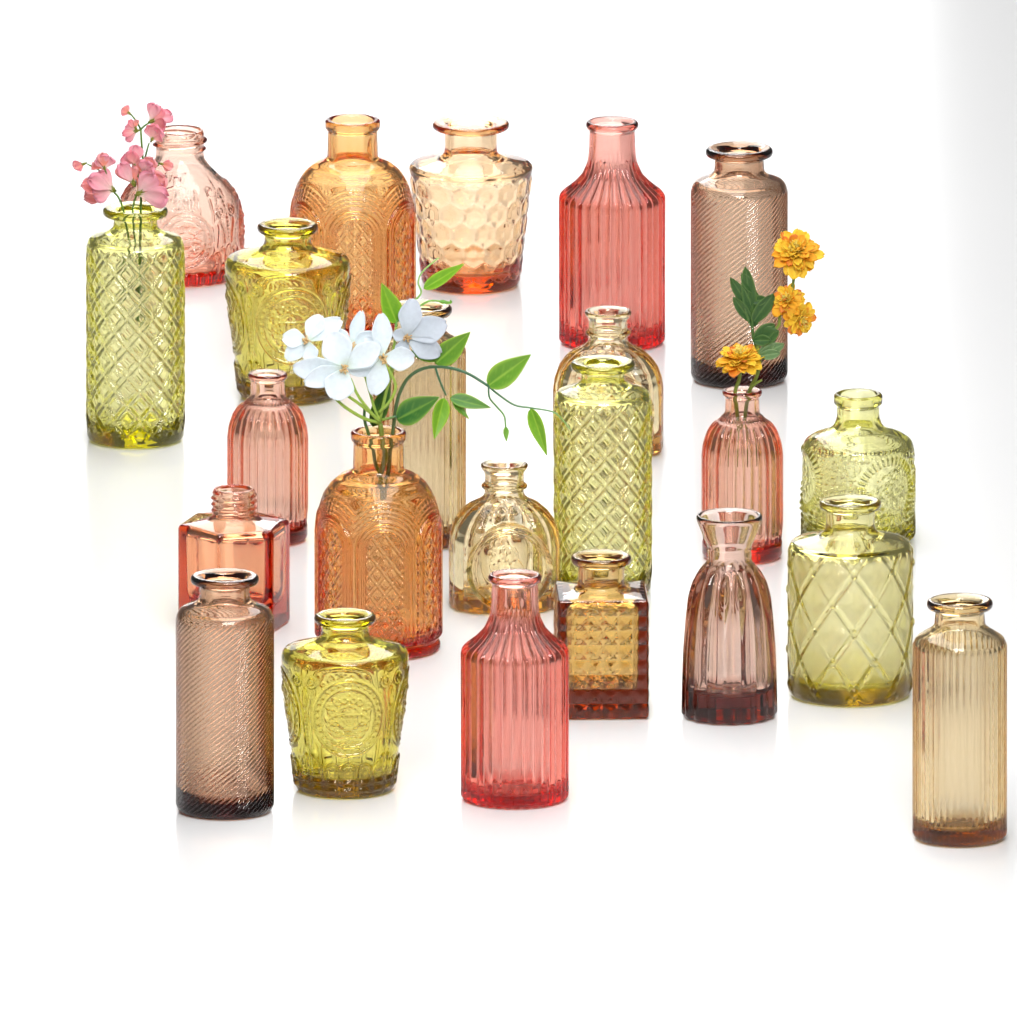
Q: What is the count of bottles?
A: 23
